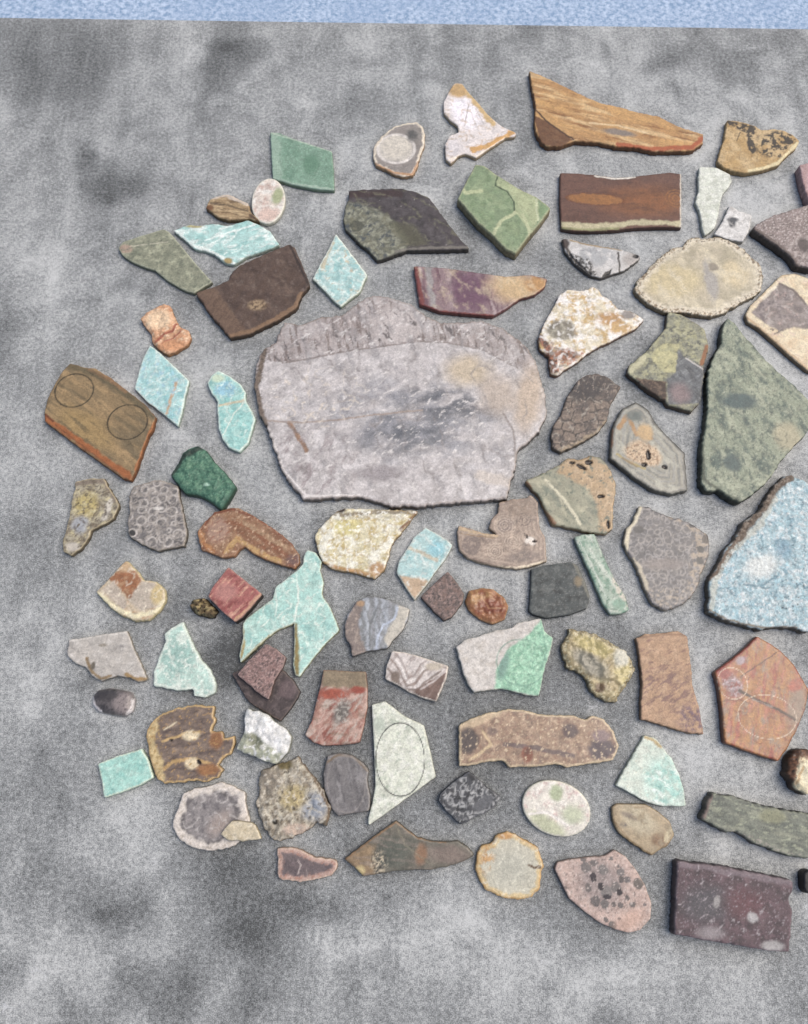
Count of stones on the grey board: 83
